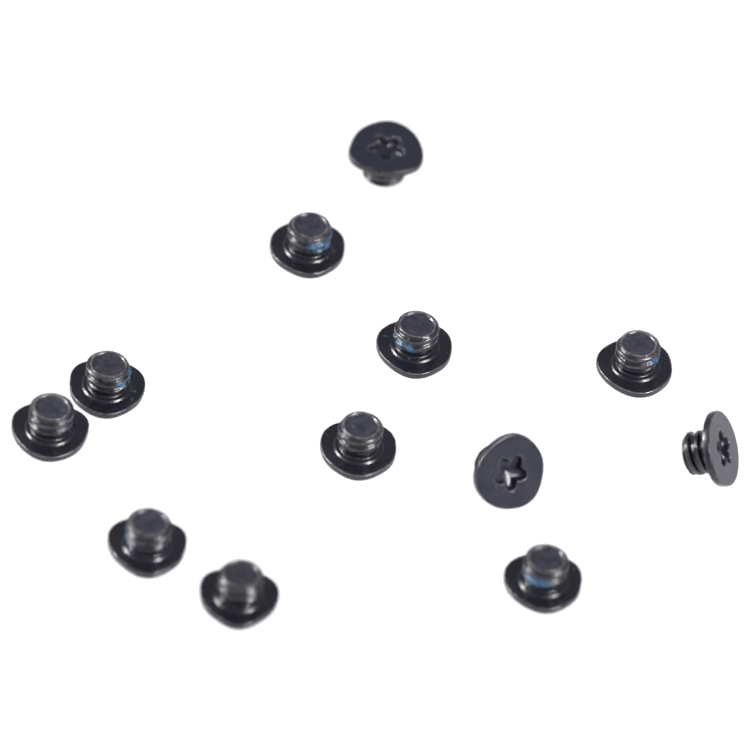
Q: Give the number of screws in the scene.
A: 12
